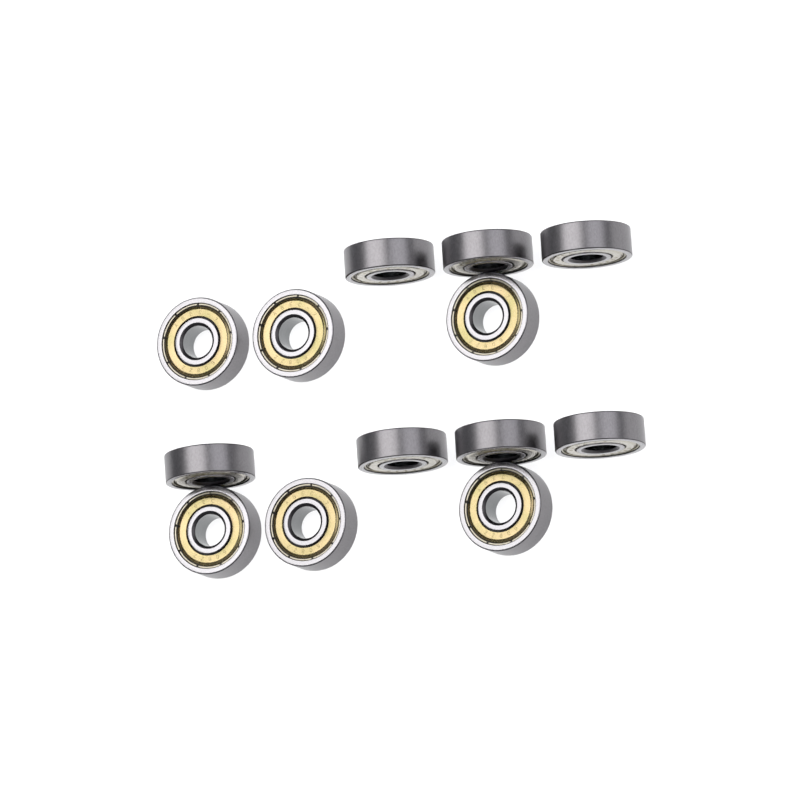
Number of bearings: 13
